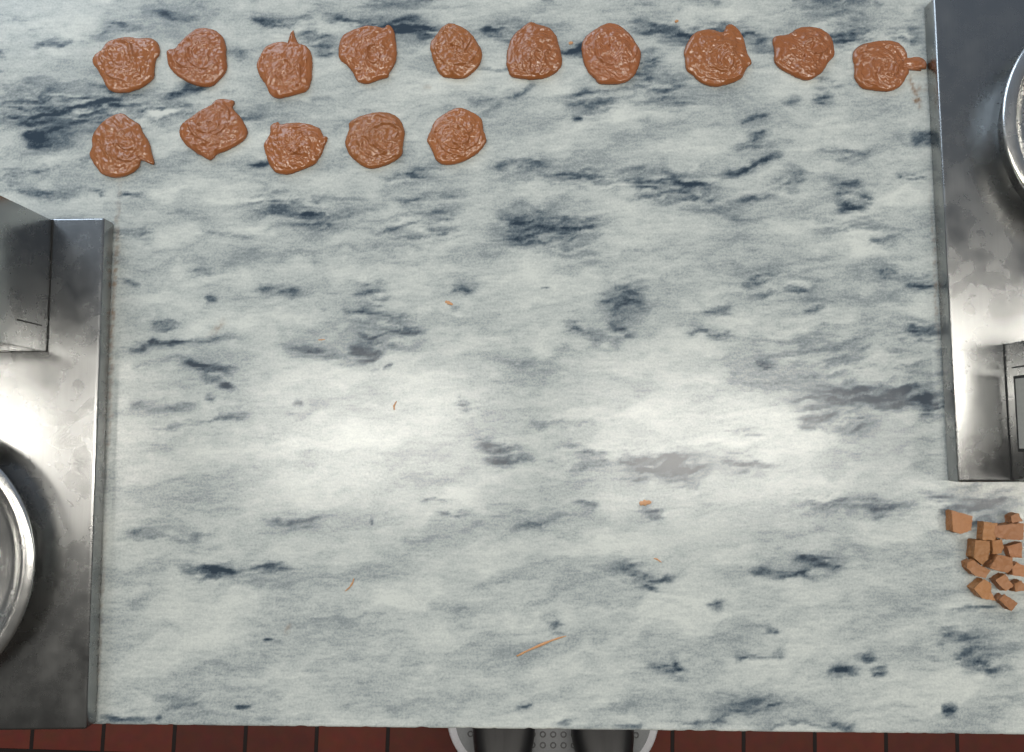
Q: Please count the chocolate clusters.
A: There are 15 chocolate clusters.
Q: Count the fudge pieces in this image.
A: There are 14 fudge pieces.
